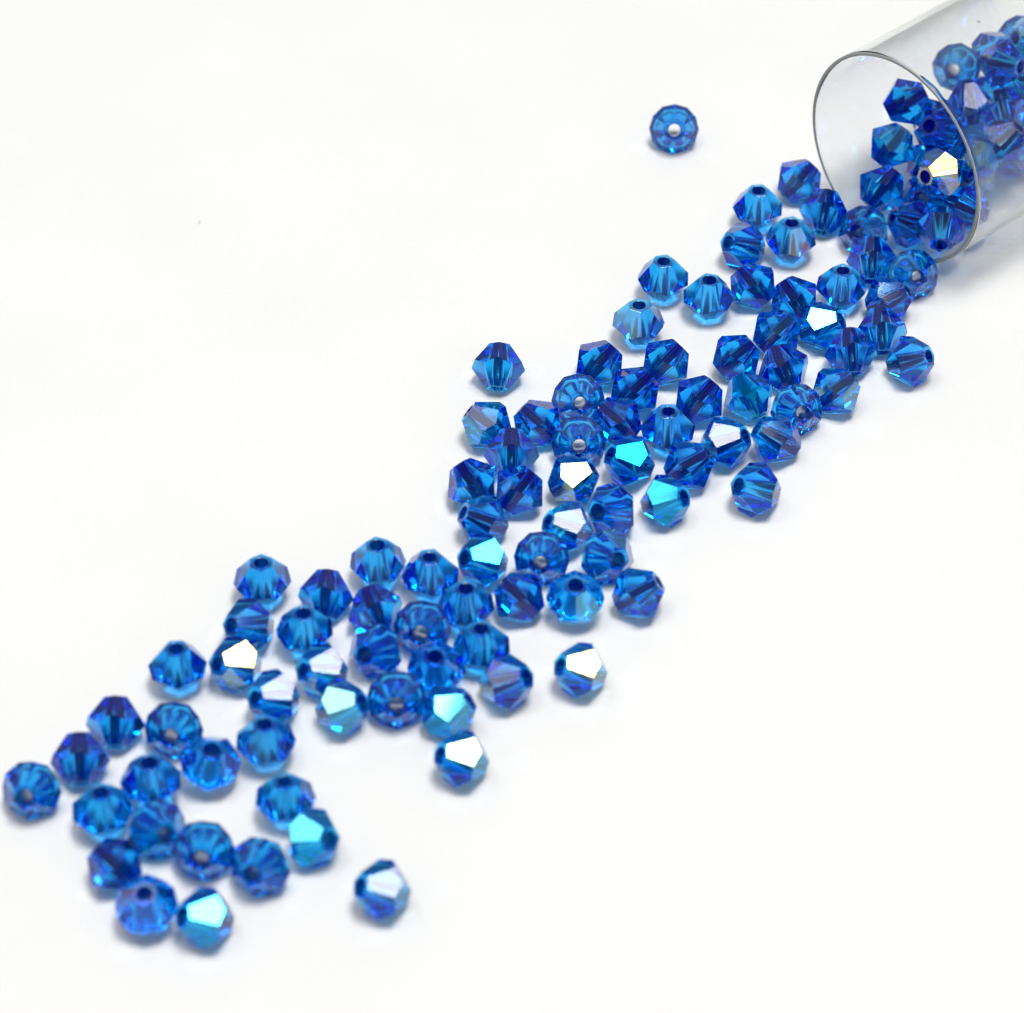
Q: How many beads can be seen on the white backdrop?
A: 122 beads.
